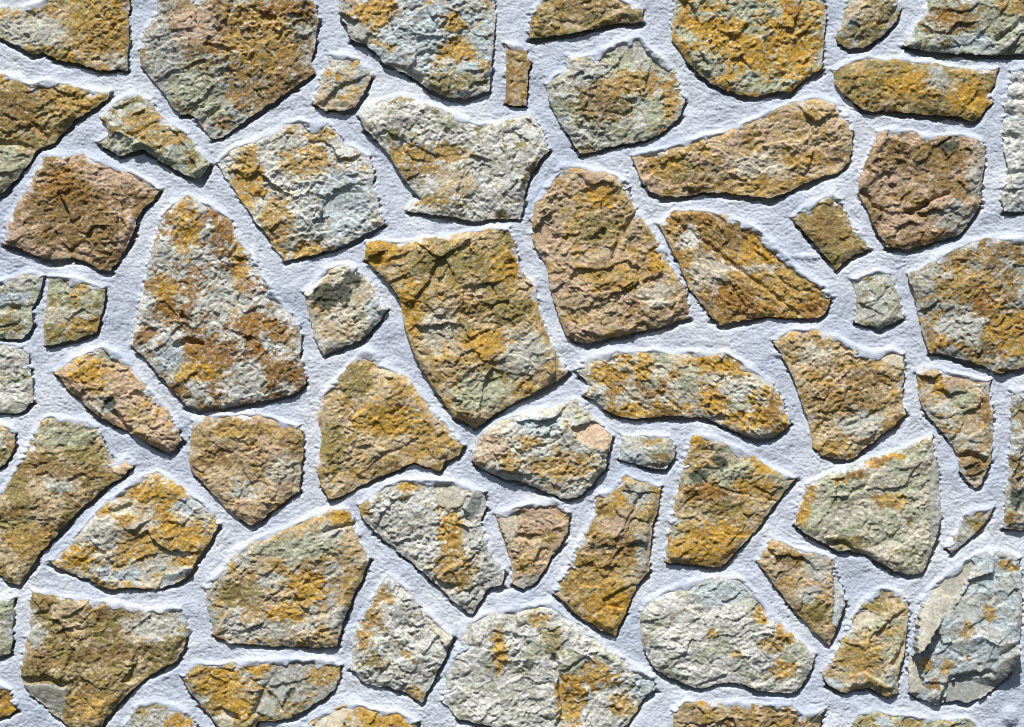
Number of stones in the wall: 63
